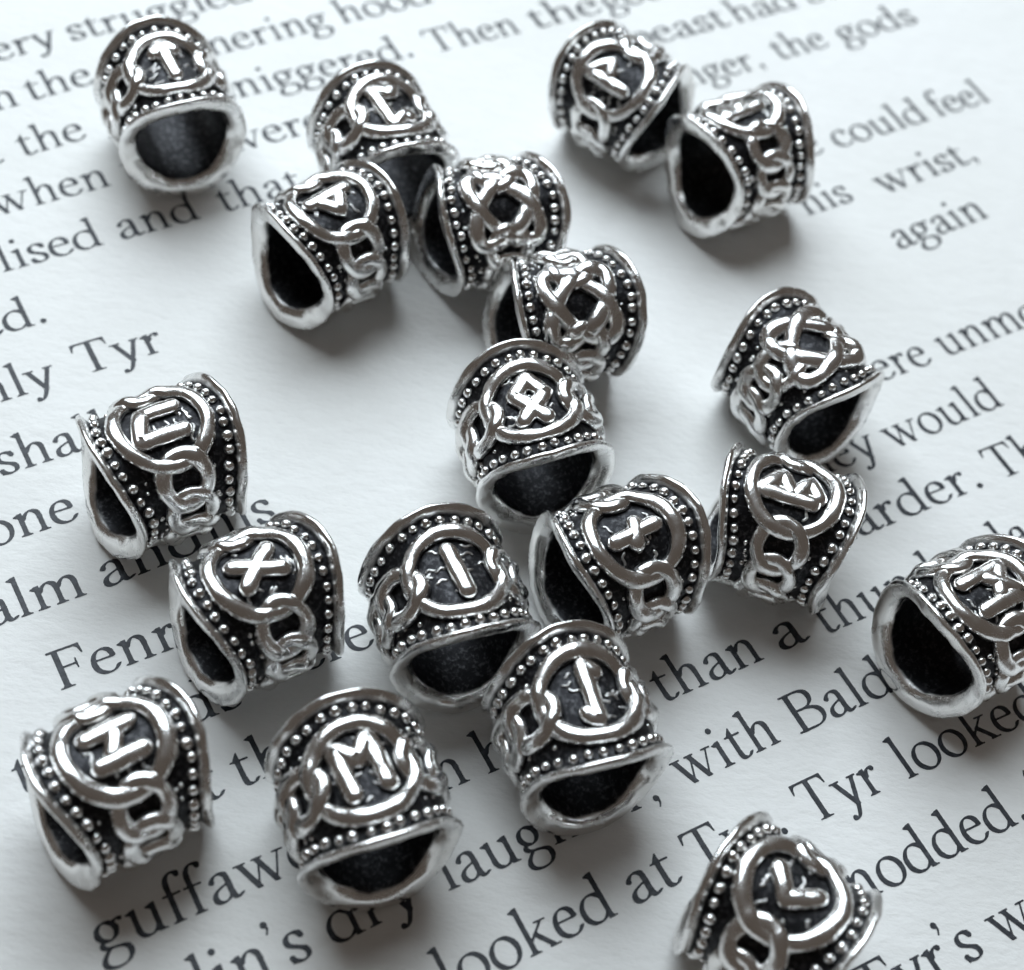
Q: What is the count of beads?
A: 19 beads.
